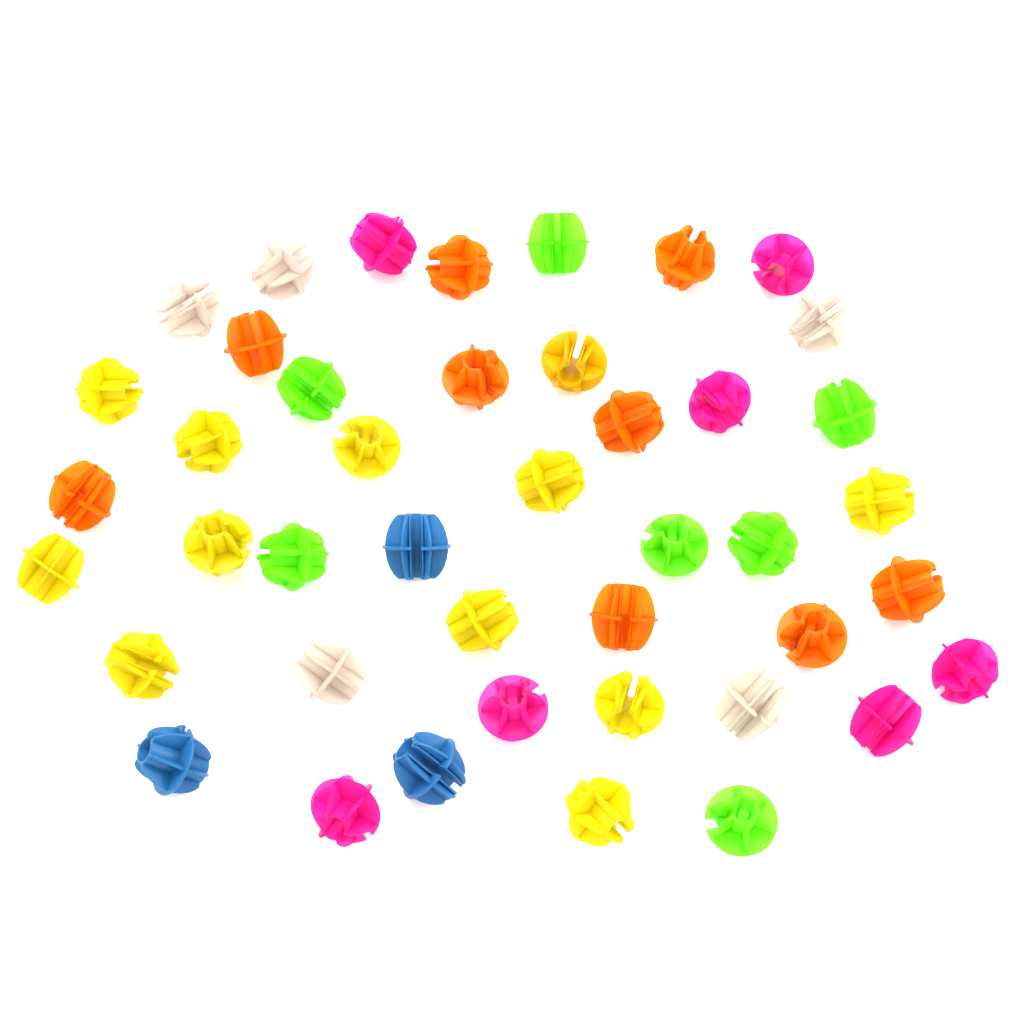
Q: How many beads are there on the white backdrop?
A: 43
